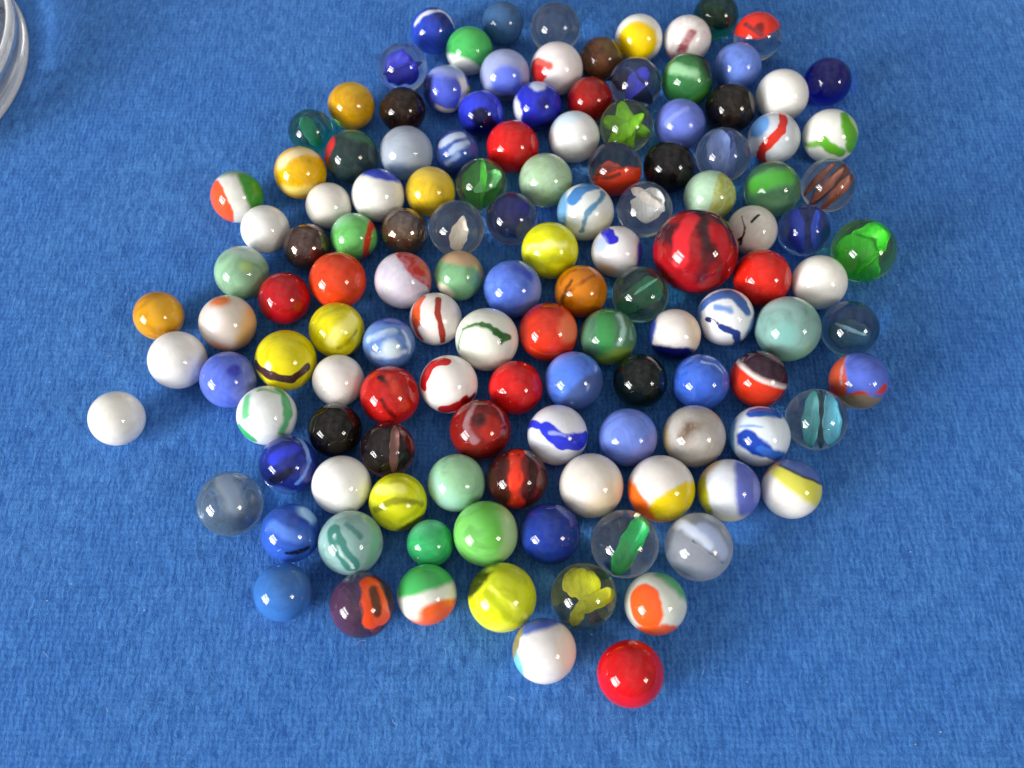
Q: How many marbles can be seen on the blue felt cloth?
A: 130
